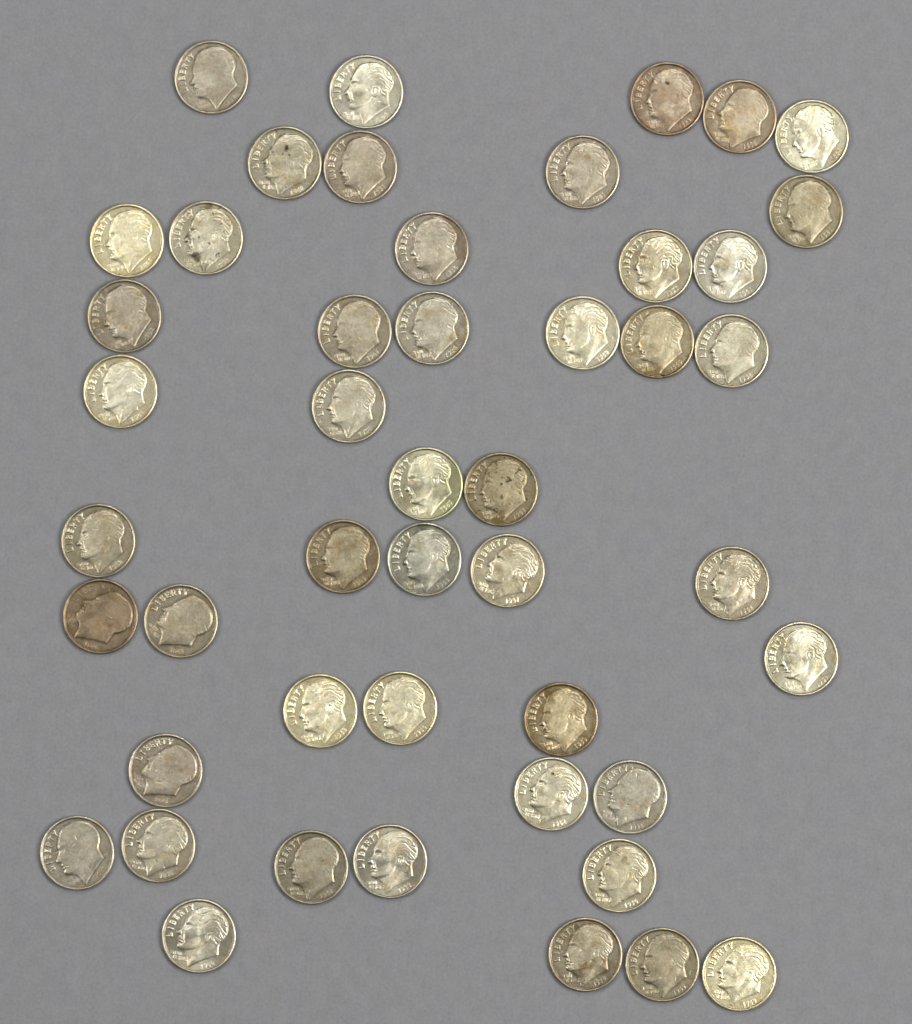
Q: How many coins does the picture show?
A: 47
